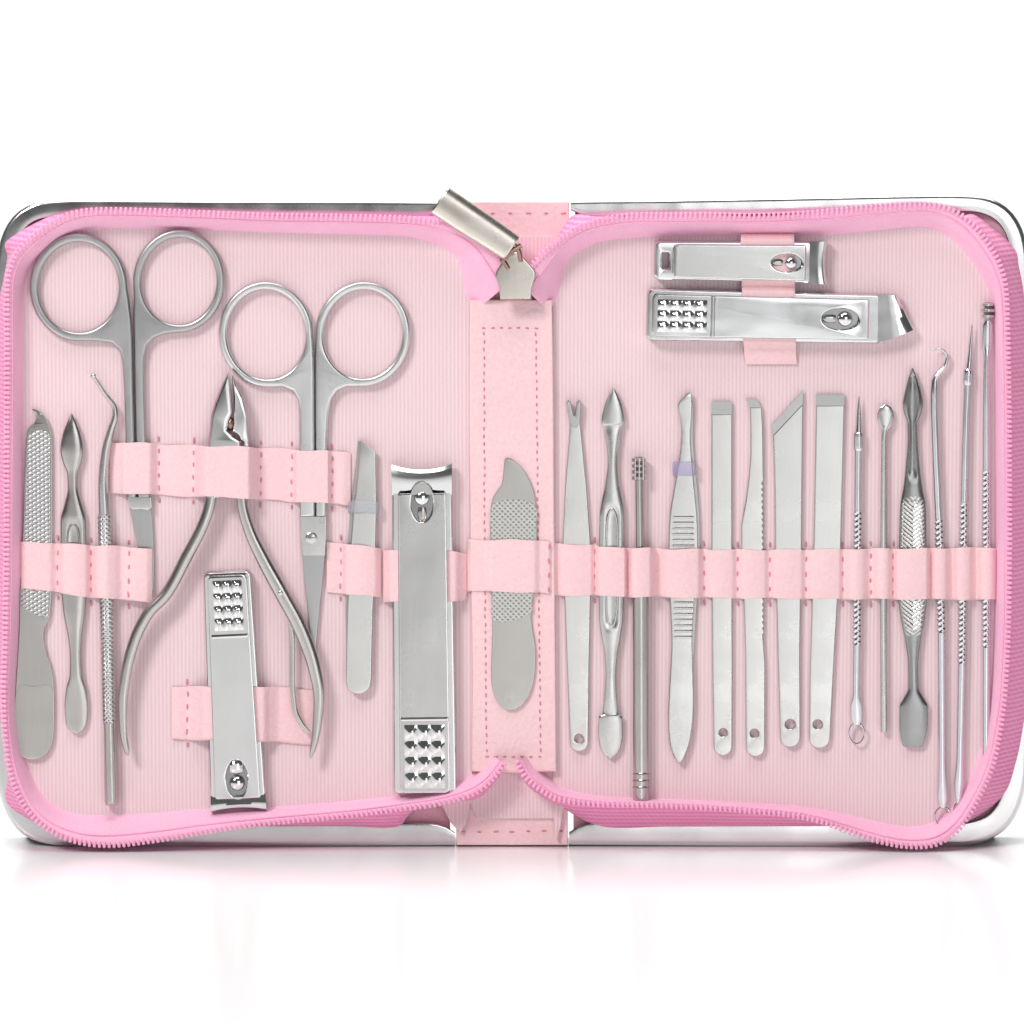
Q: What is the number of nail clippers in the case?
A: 4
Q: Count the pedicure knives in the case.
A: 4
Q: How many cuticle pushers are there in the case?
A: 3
